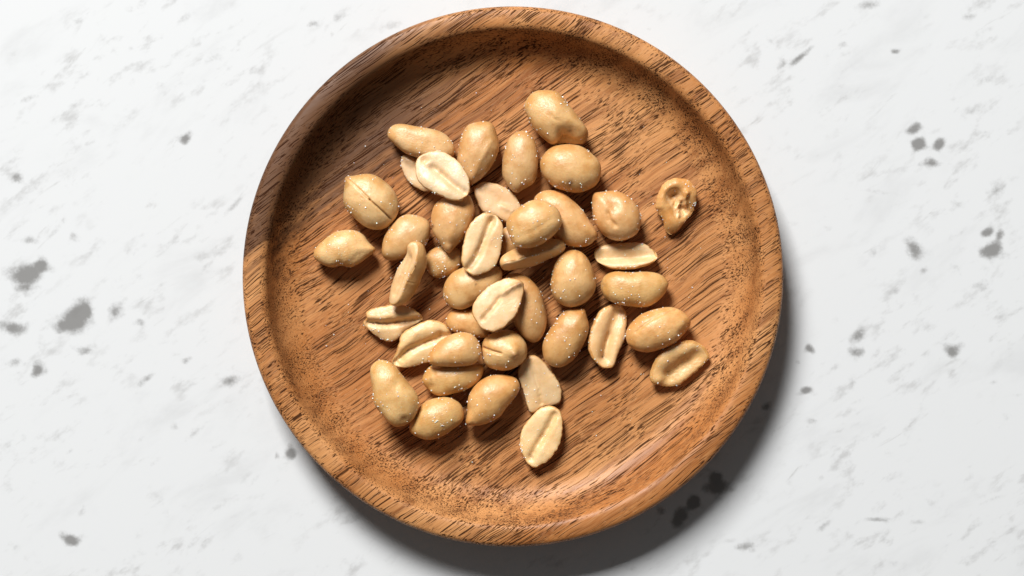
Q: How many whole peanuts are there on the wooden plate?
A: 27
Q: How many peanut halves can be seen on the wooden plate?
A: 15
